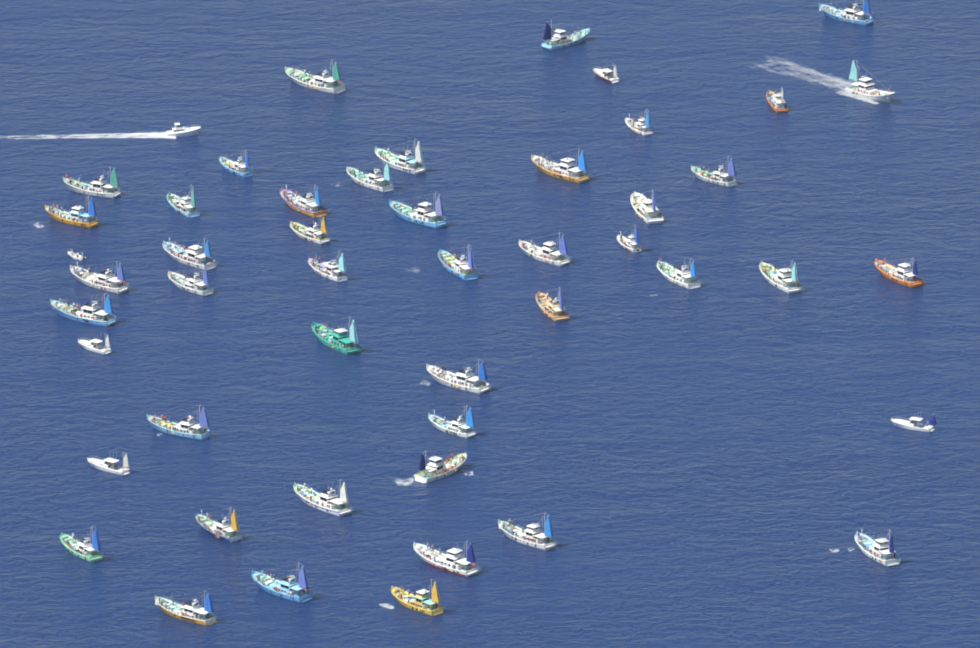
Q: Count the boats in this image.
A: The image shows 50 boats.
